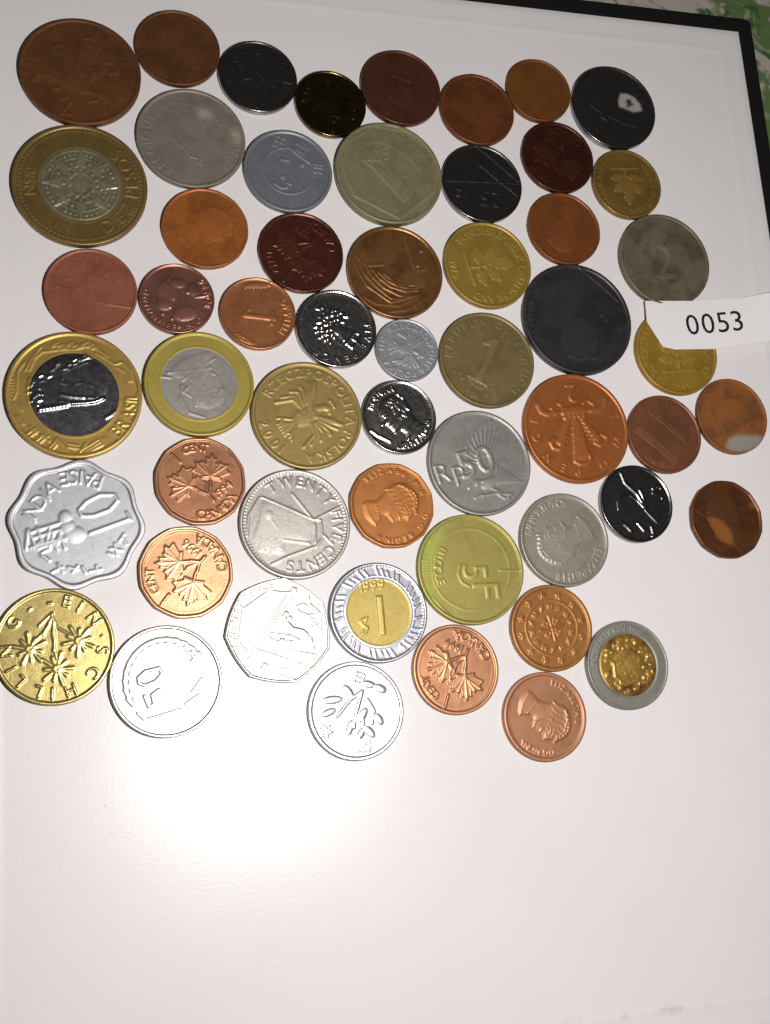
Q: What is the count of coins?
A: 55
